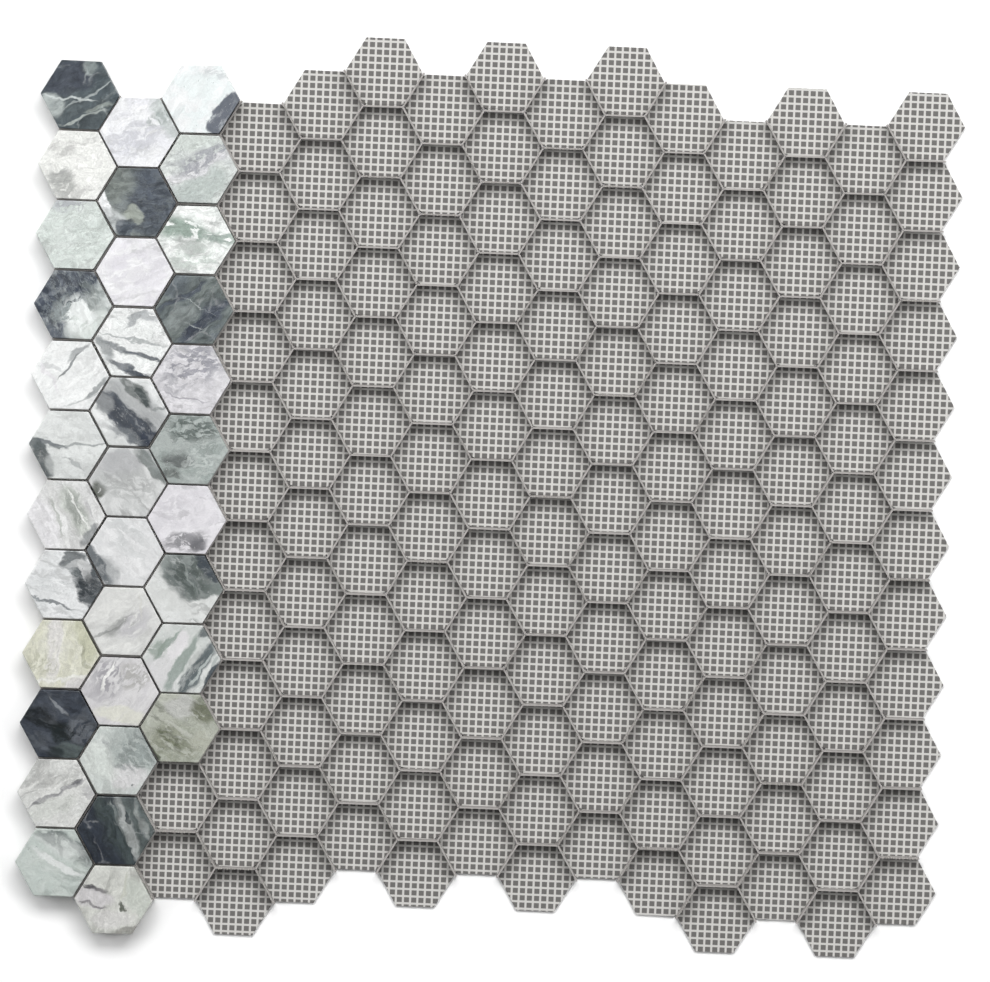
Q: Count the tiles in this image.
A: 34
